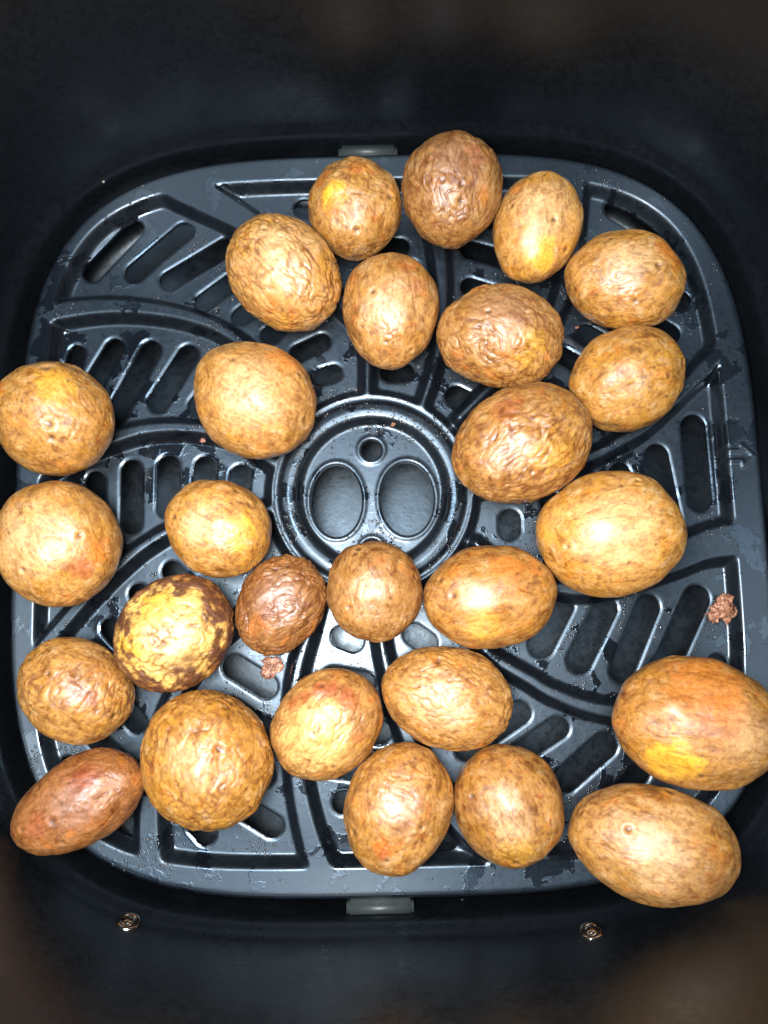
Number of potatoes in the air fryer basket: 27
